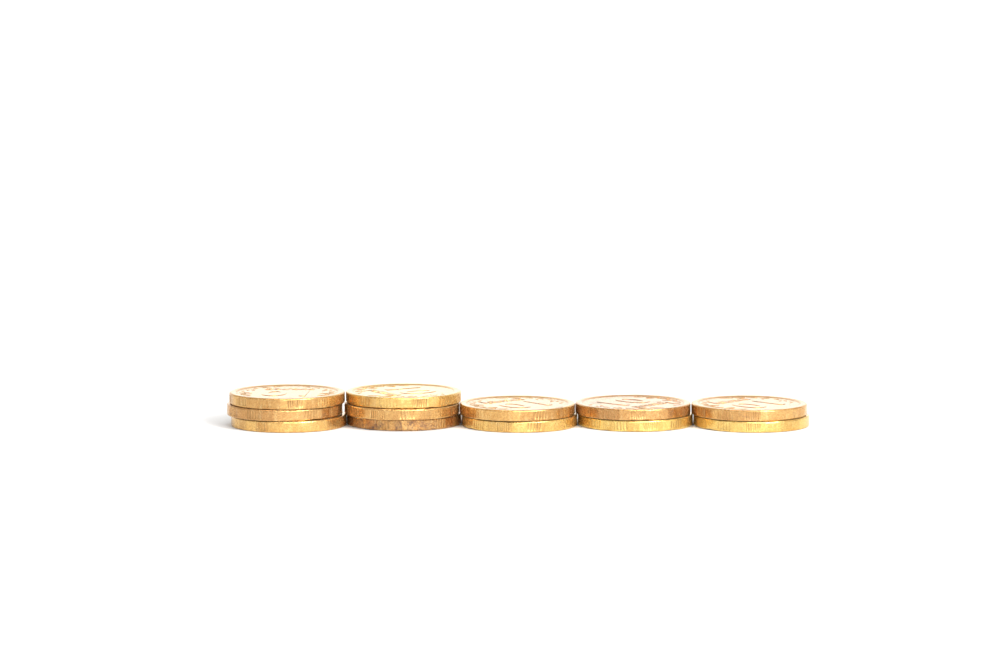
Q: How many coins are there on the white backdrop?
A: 12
